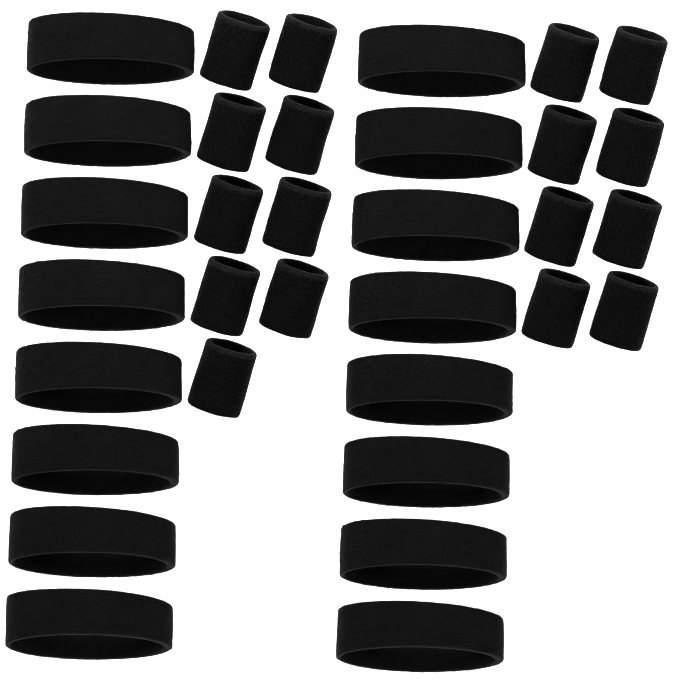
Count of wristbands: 17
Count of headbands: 16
